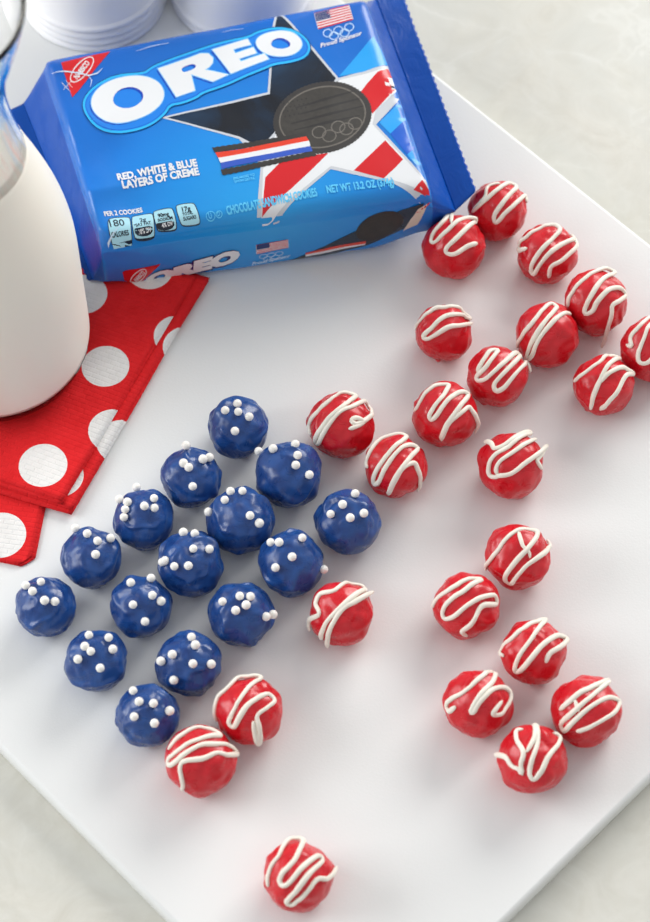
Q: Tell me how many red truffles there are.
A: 23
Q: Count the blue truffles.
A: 15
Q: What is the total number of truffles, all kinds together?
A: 38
